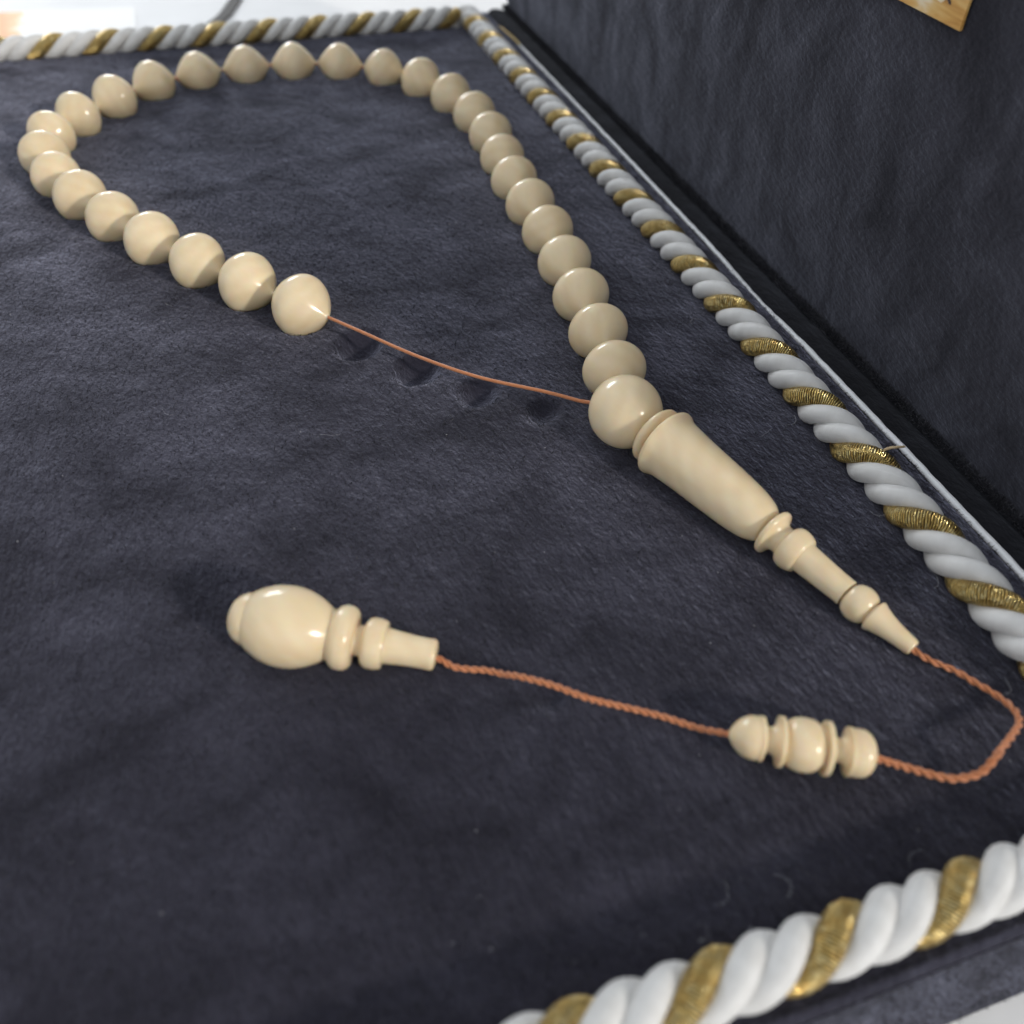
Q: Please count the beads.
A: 30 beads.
